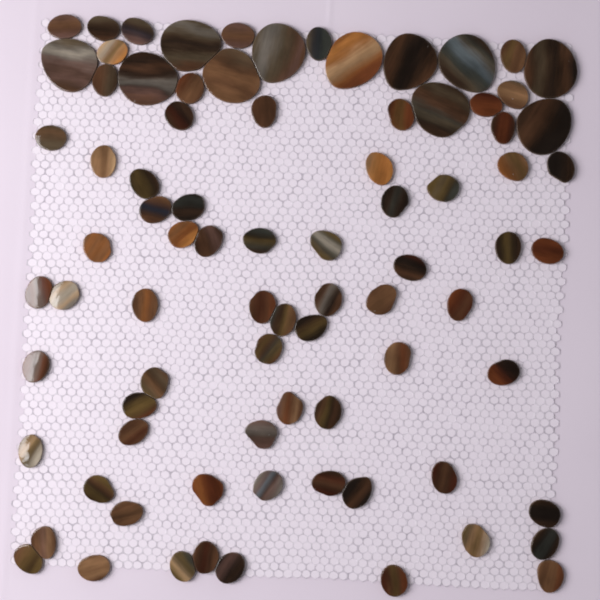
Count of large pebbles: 11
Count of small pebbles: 71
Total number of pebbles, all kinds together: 82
